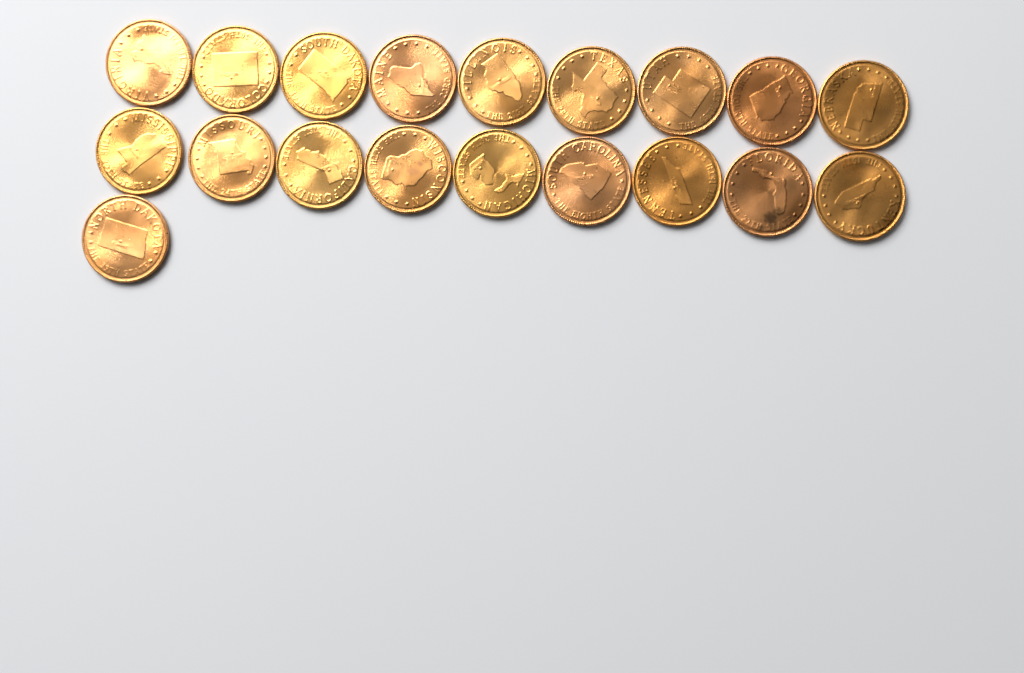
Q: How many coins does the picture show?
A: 19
